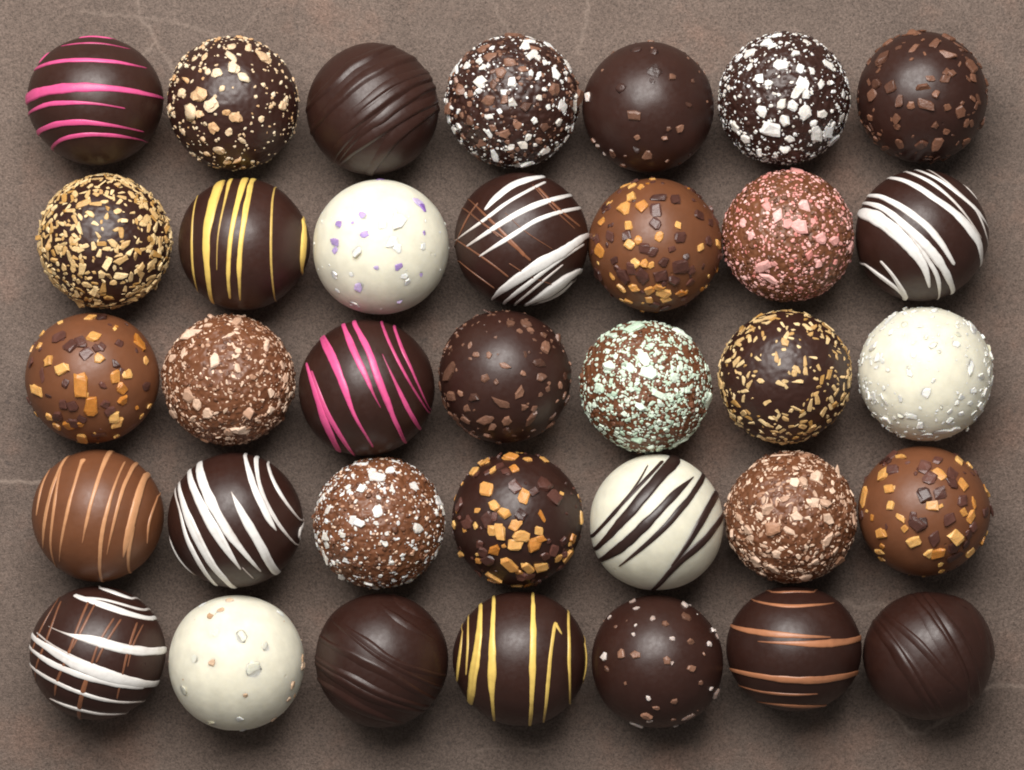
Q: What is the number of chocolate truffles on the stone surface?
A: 35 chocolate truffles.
